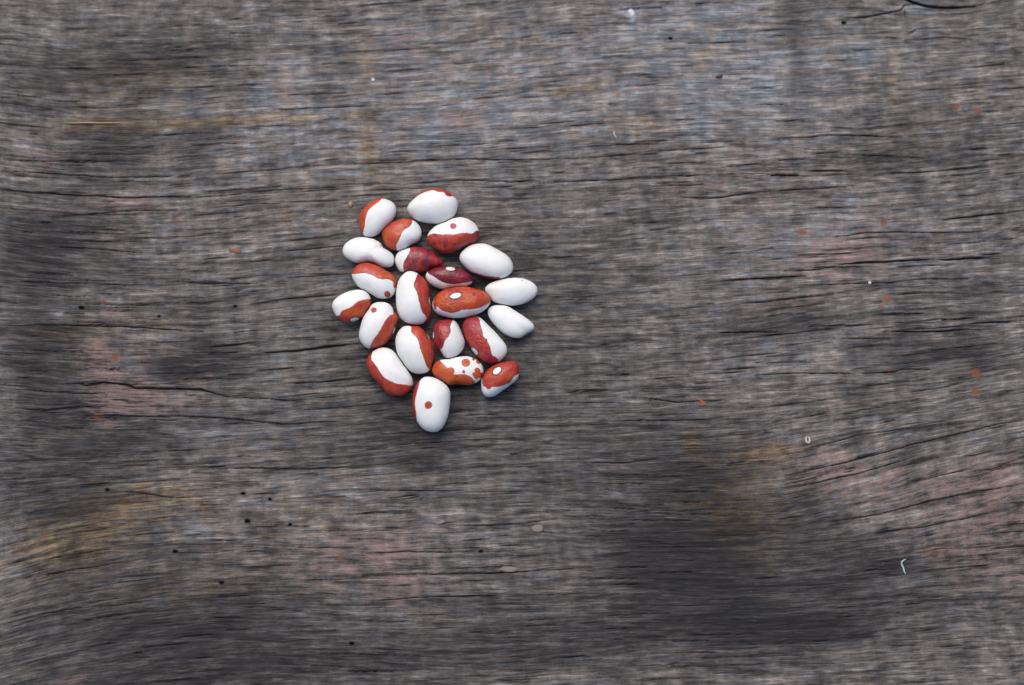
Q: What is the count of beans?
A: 22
